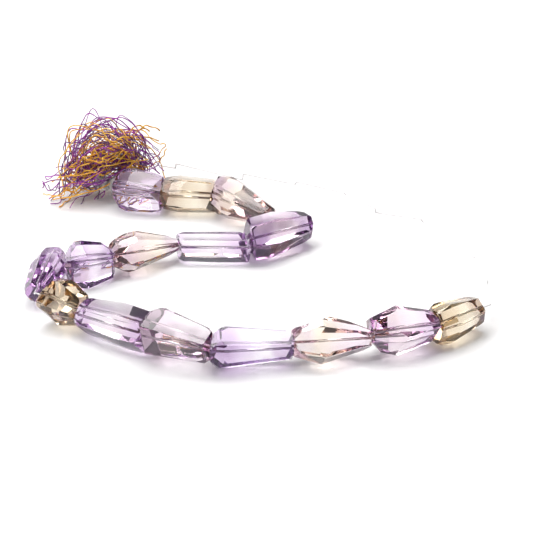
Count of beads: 15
